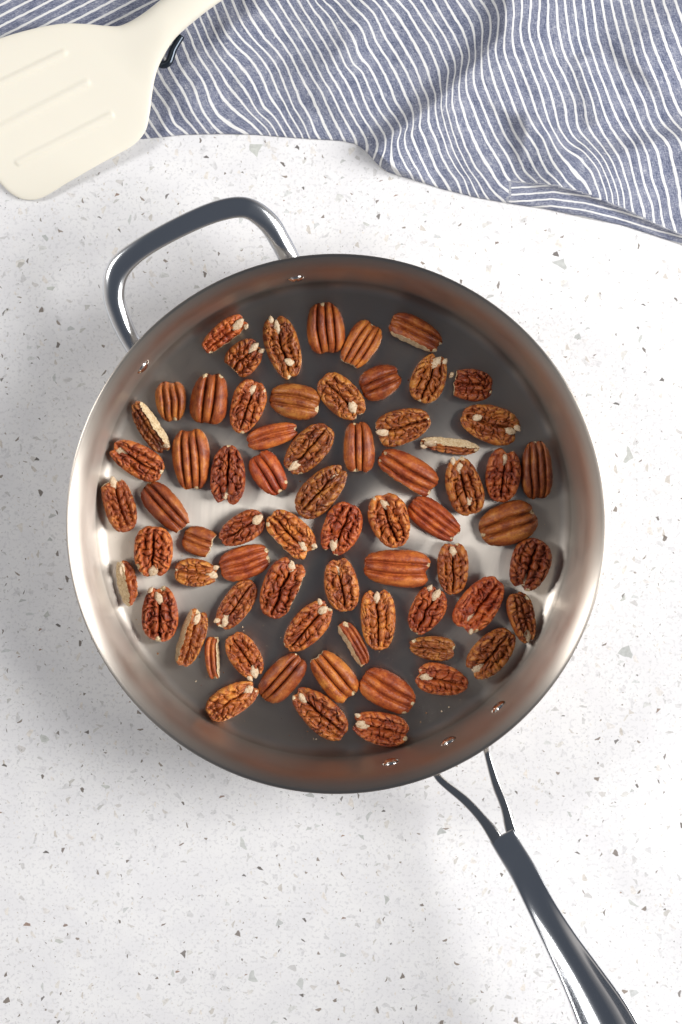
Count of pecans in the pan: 68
